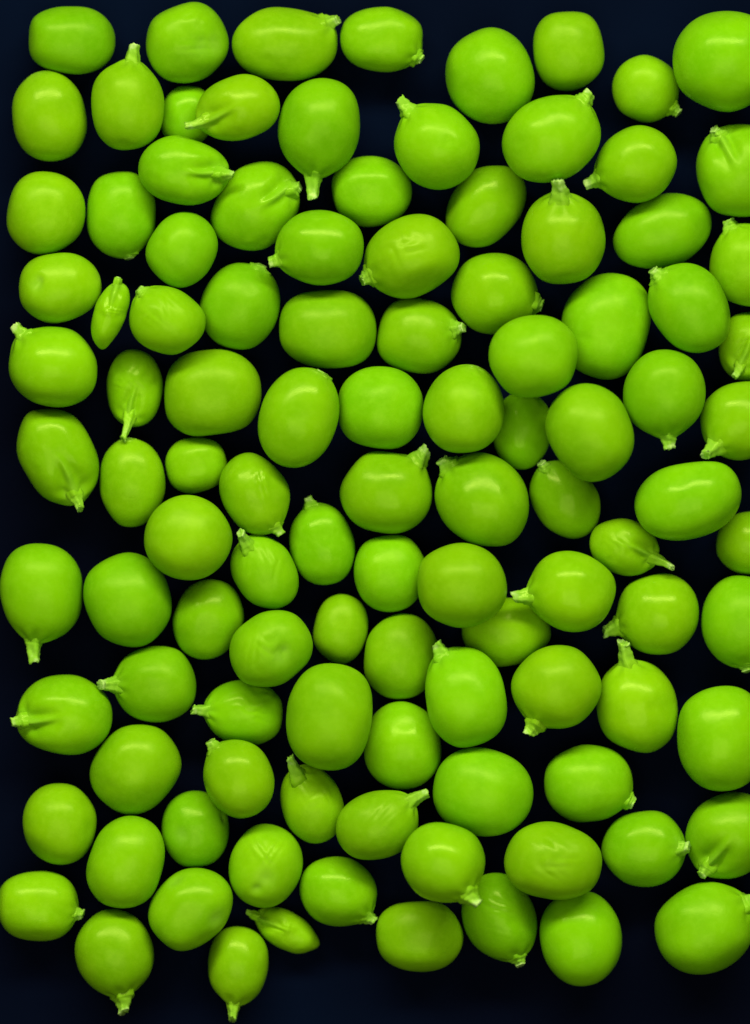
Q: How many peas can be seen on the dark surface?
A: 108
